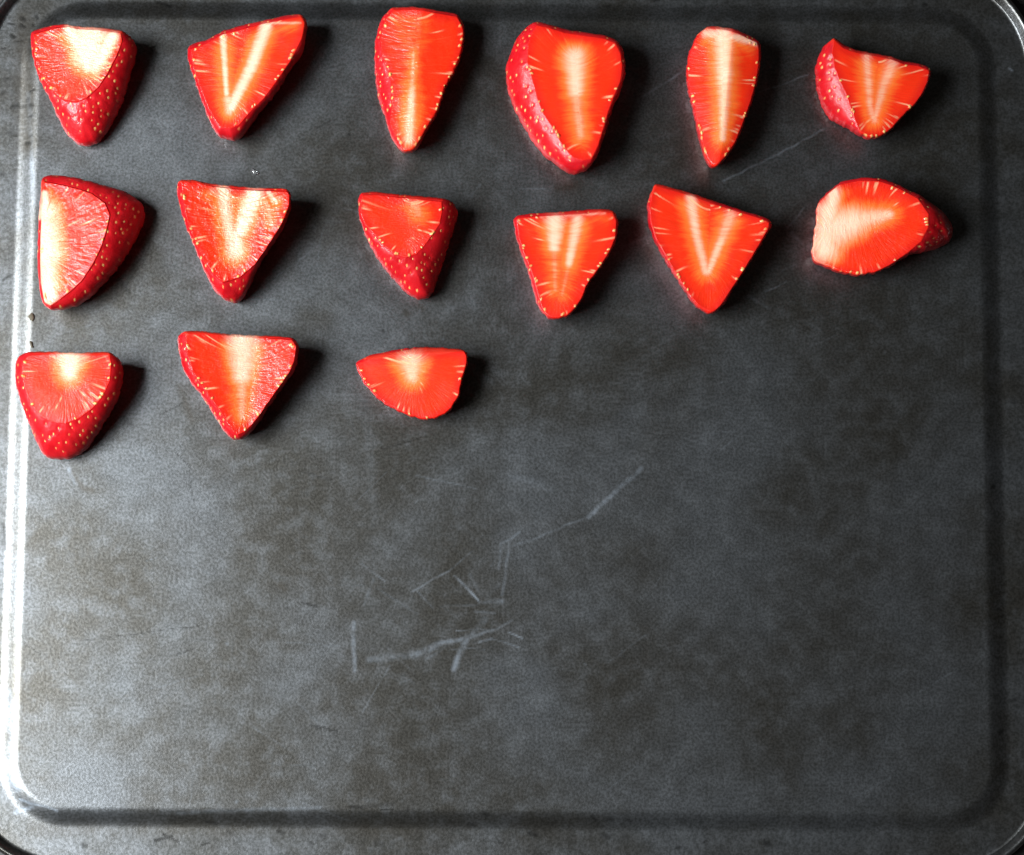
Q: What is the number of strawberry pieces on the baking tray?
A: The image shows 15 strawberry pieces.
